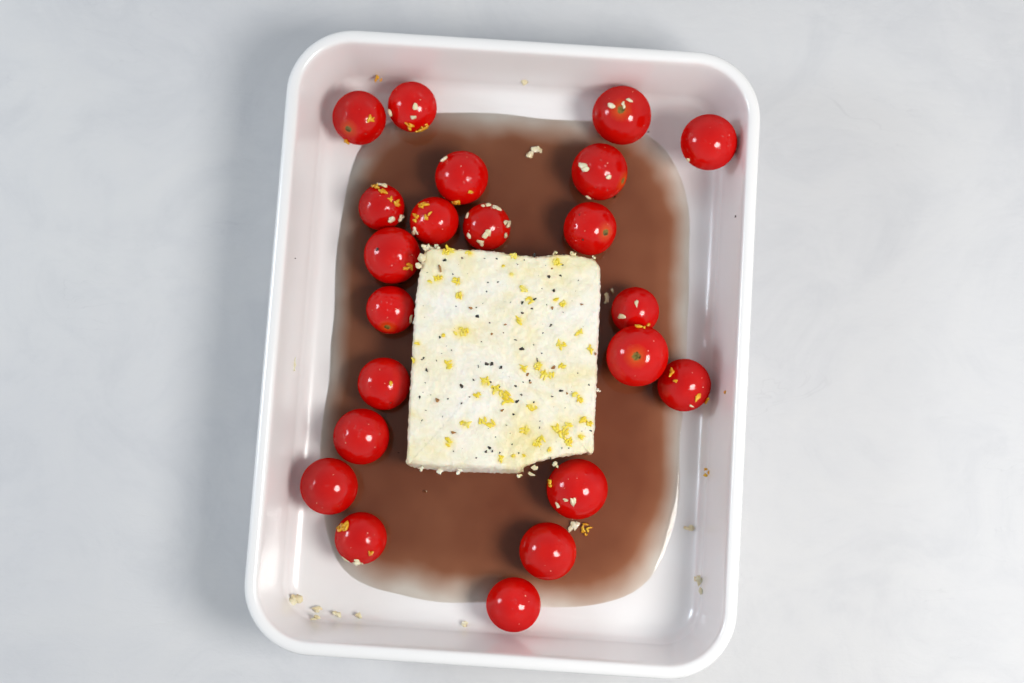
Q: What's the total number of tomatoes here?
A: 22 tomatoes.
